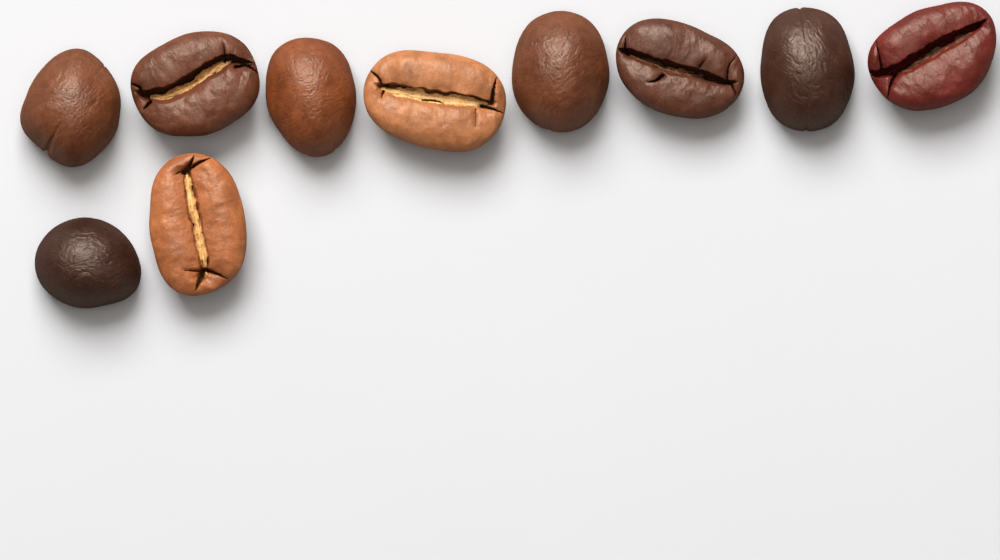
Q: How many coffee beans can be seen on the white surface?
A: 10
